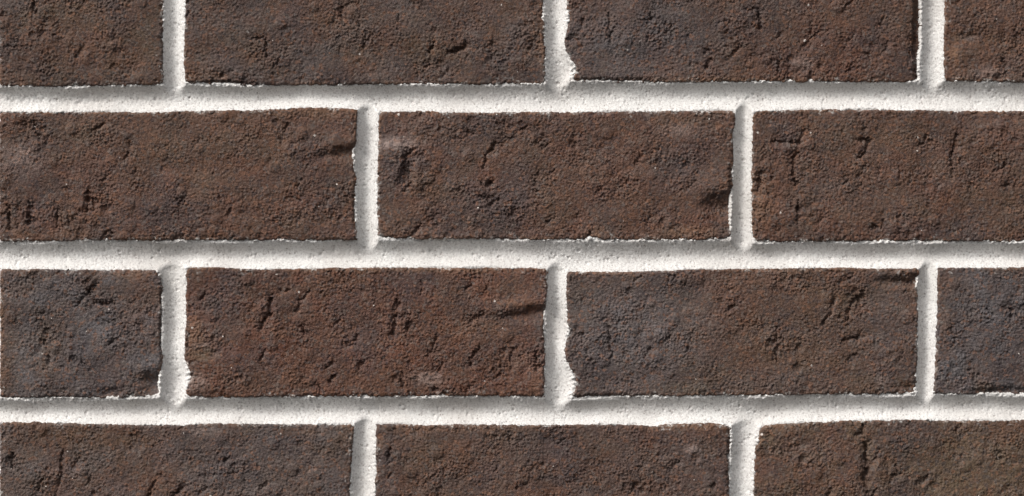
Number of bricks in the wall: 14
